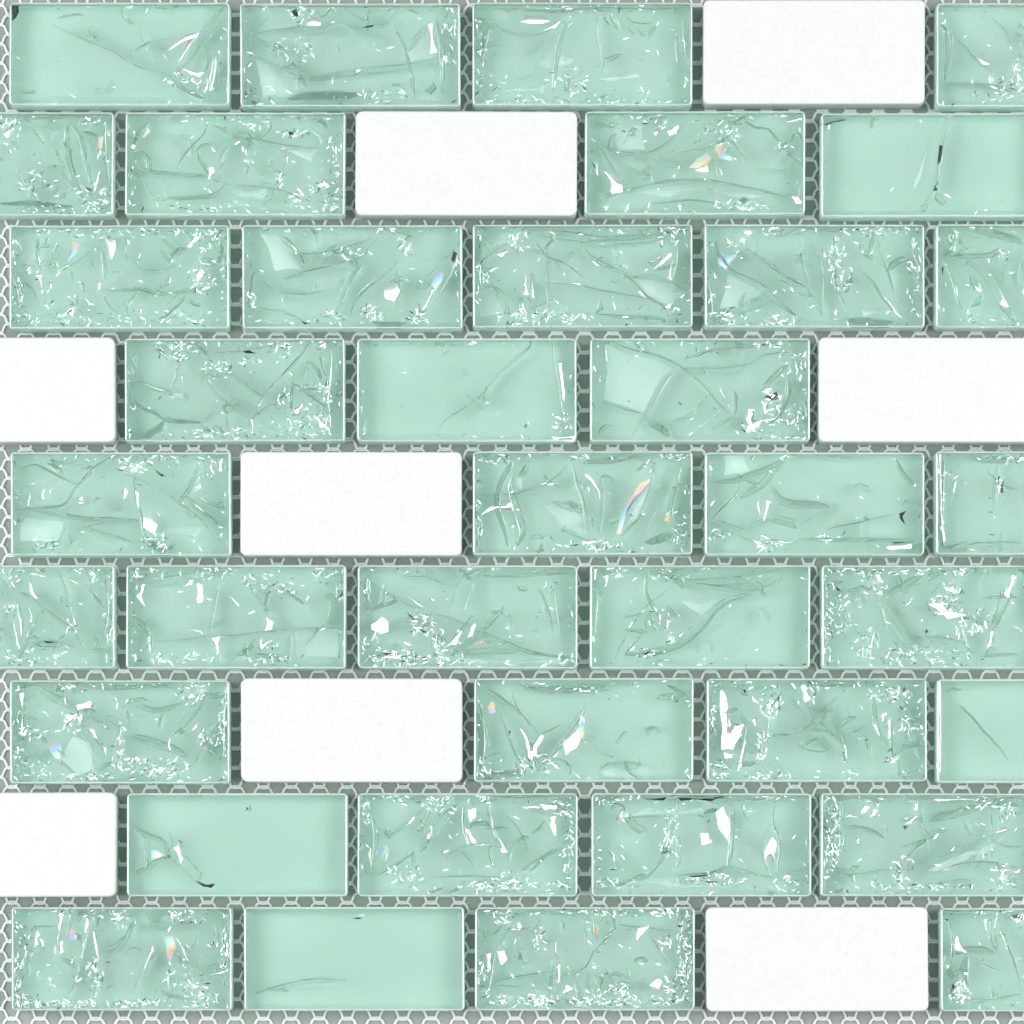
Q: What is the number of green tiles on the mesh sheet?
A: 37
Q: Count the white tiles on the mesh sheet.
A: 8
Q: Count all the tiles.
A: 45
